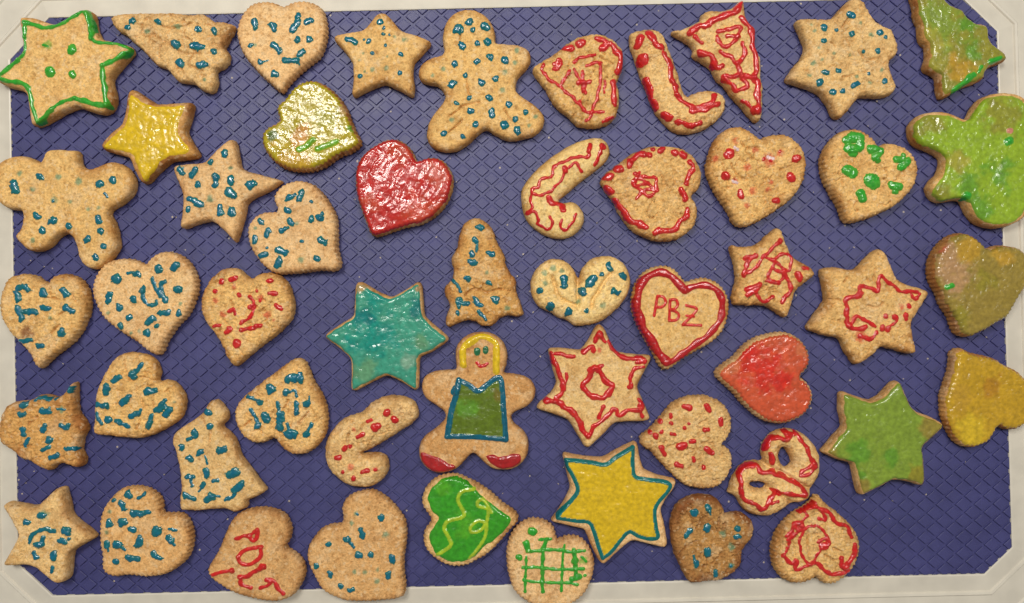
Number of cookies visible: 52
